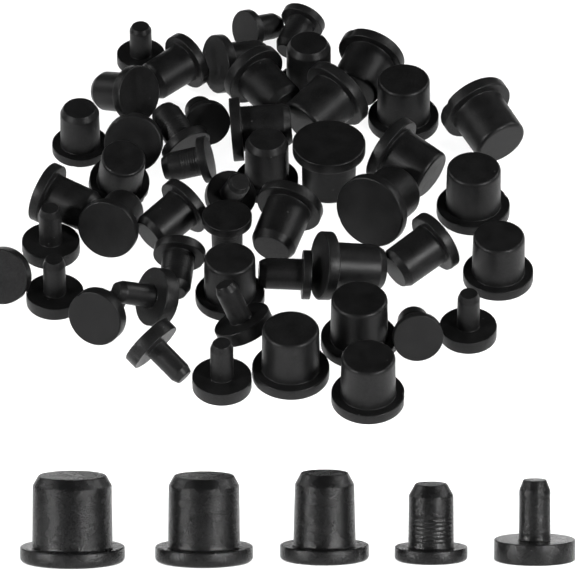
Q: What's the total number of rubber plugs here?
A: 54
